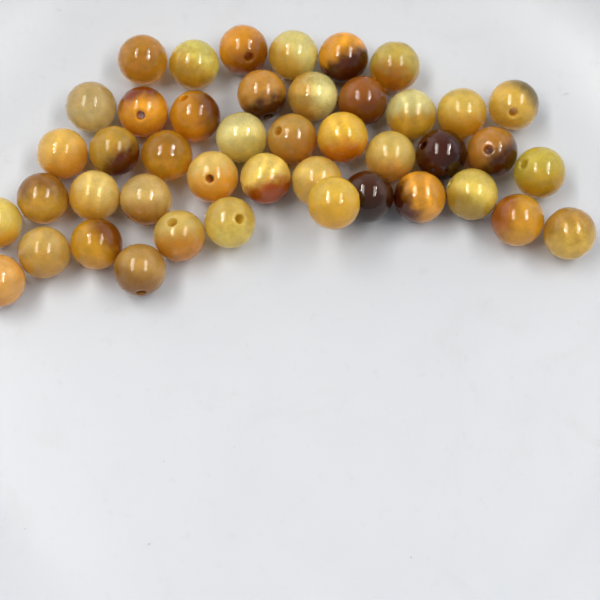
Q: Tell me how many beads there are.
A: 44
